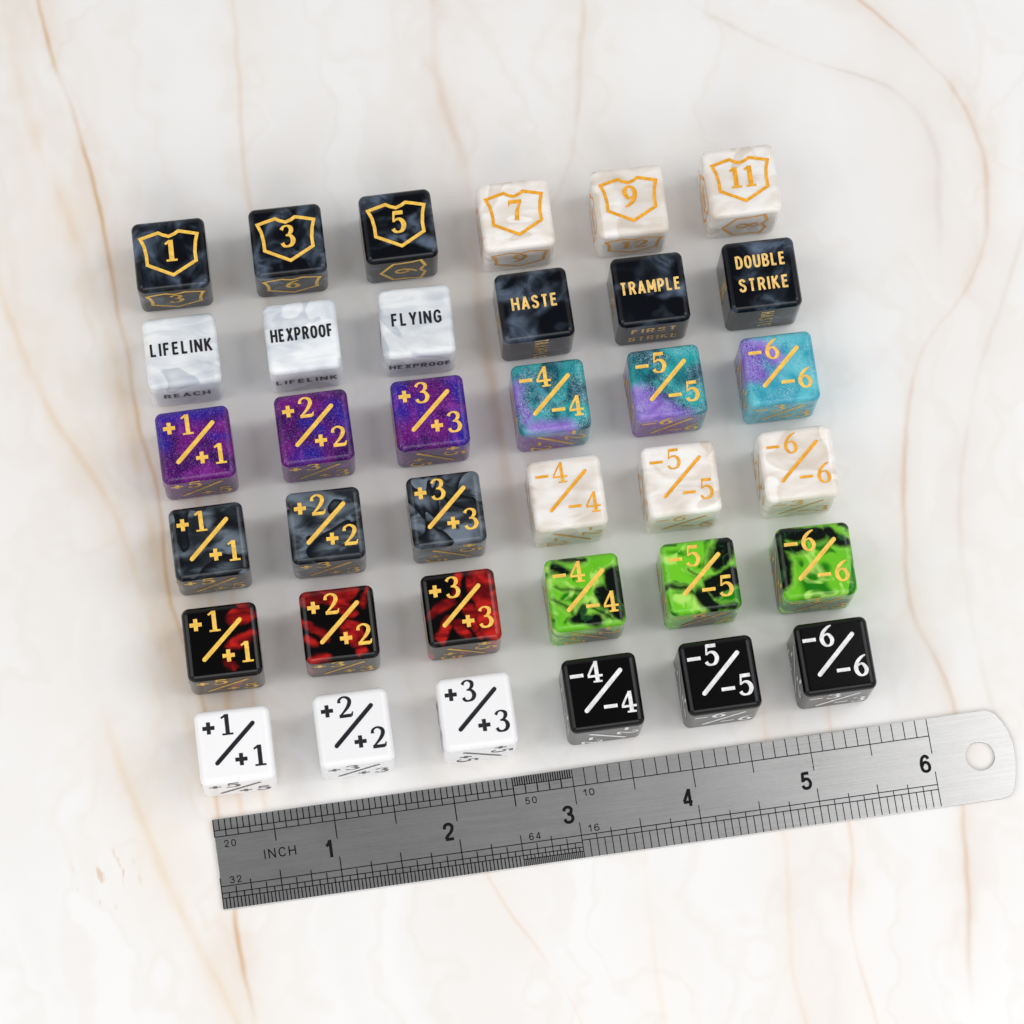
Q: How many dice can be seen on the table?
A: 36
